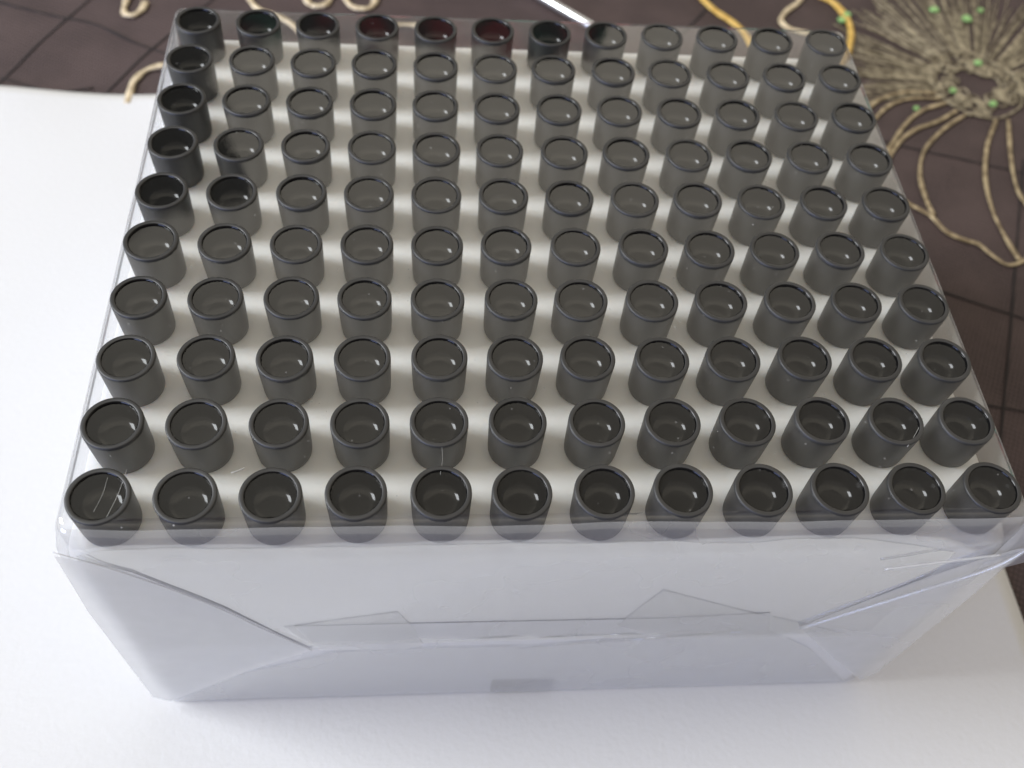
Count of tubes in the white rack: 120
